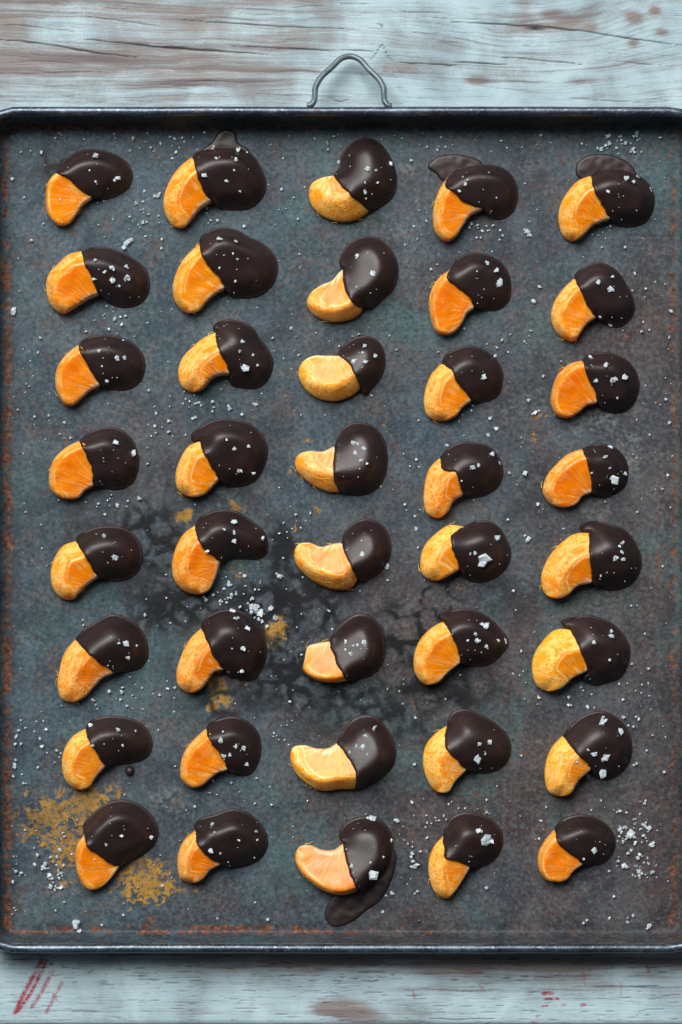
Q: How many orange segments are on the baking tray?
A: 40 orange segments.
